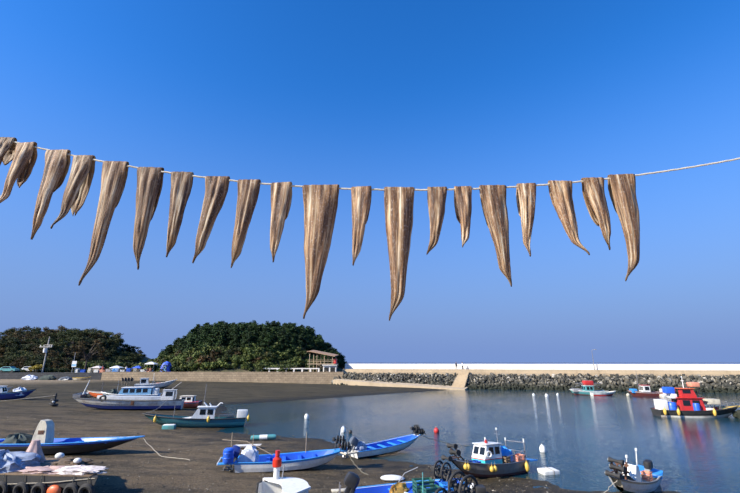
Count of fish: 20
